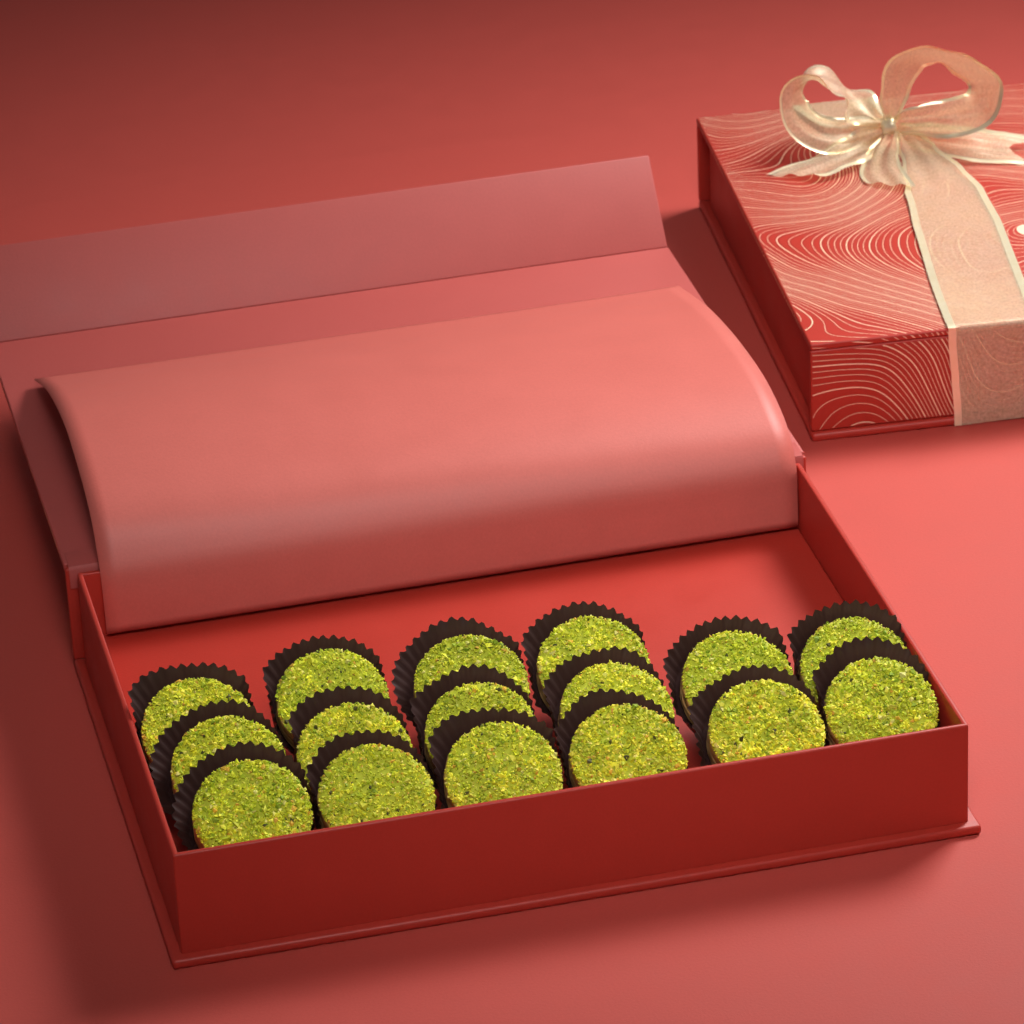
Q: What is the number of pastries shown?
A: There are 16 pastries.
